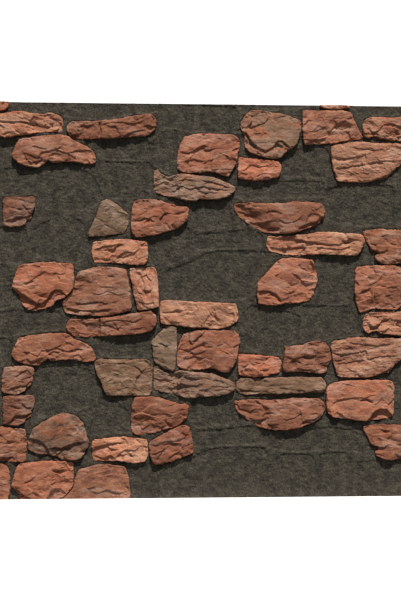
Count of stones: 49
